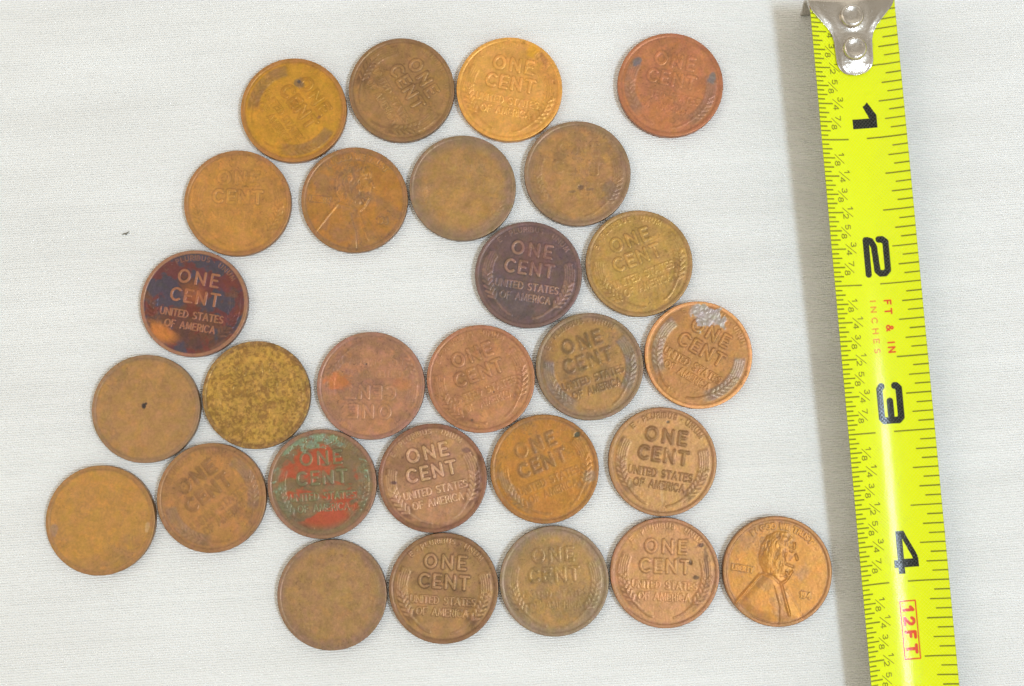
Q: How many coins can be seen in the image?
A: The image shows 28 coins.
